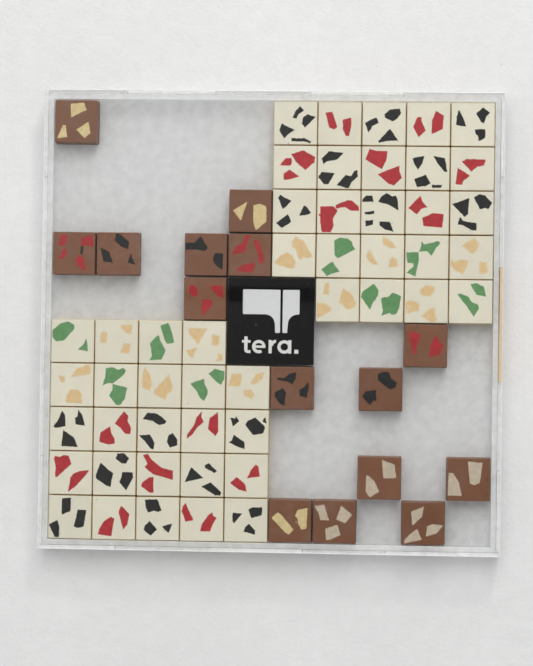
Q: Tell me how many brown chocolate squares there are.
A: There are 15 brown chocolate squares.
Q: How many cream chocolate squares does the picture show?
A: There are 48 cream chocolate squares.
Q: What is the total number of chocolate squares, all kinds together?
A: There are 63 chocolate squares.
